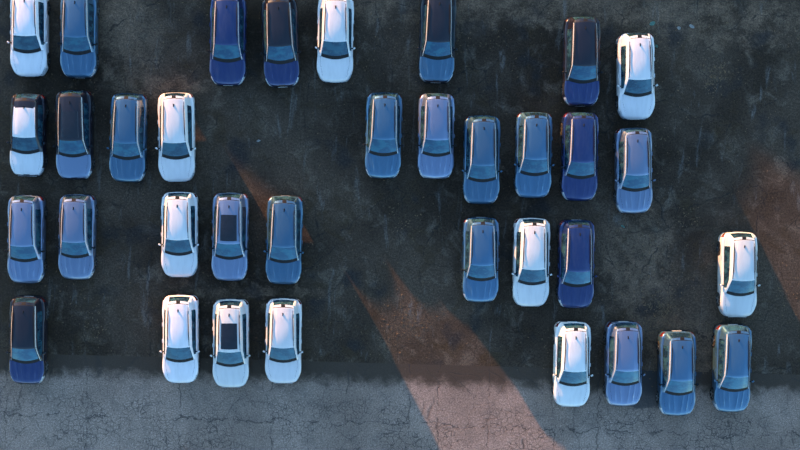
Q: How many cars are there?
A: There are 35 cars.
